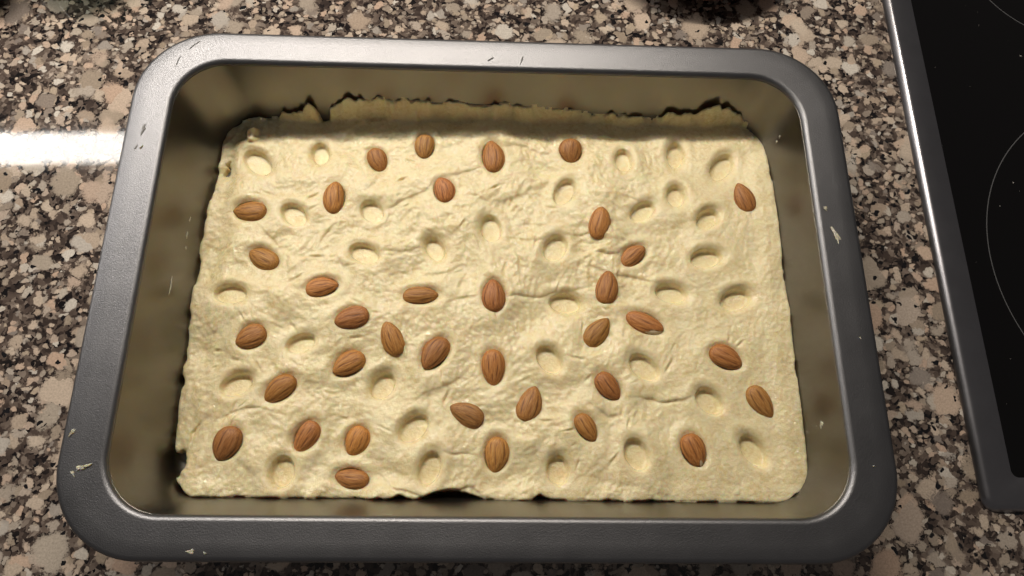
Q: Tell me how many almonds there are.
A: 36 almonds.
